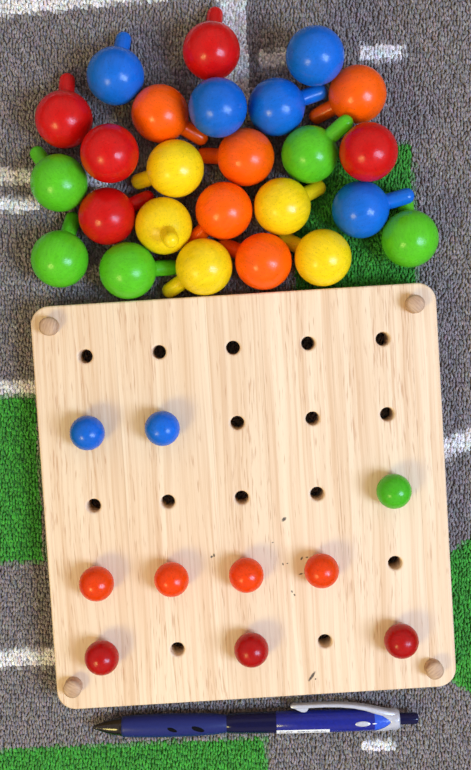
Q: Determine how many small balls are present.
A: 10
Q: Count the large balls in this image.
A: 25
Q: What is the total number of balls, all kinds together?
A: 35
